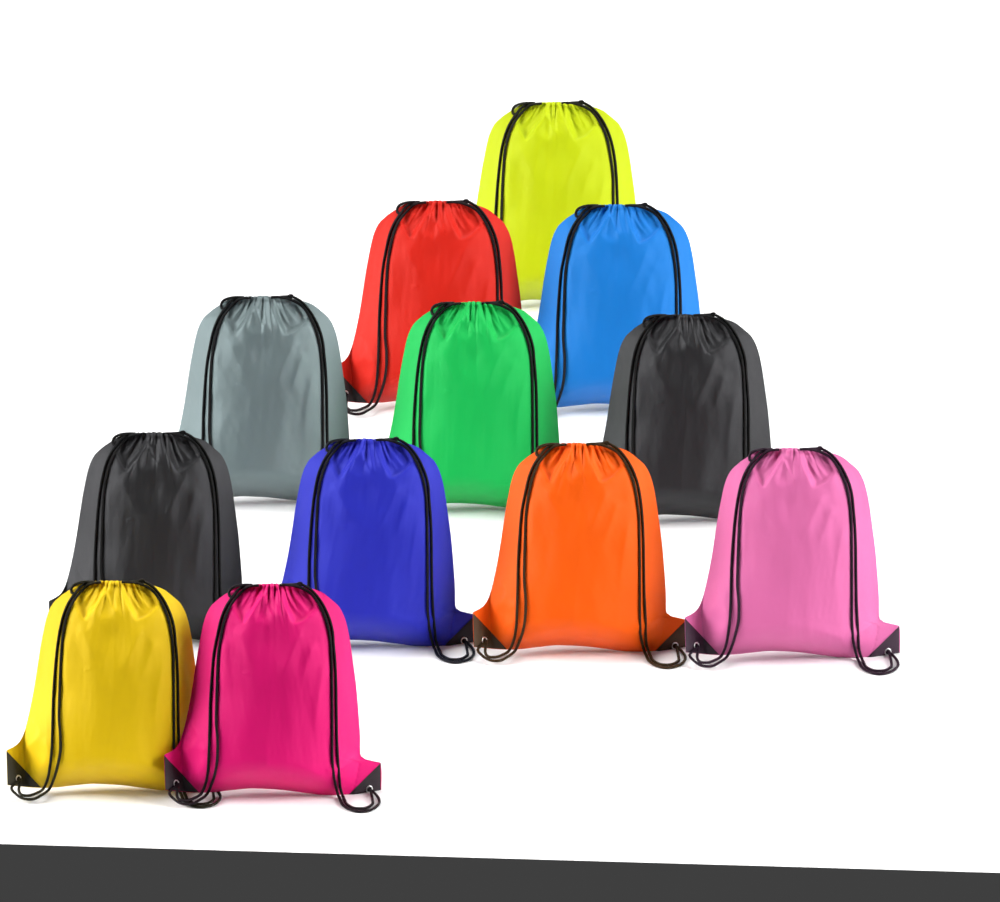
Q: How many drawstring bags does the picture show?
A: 12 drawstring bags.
